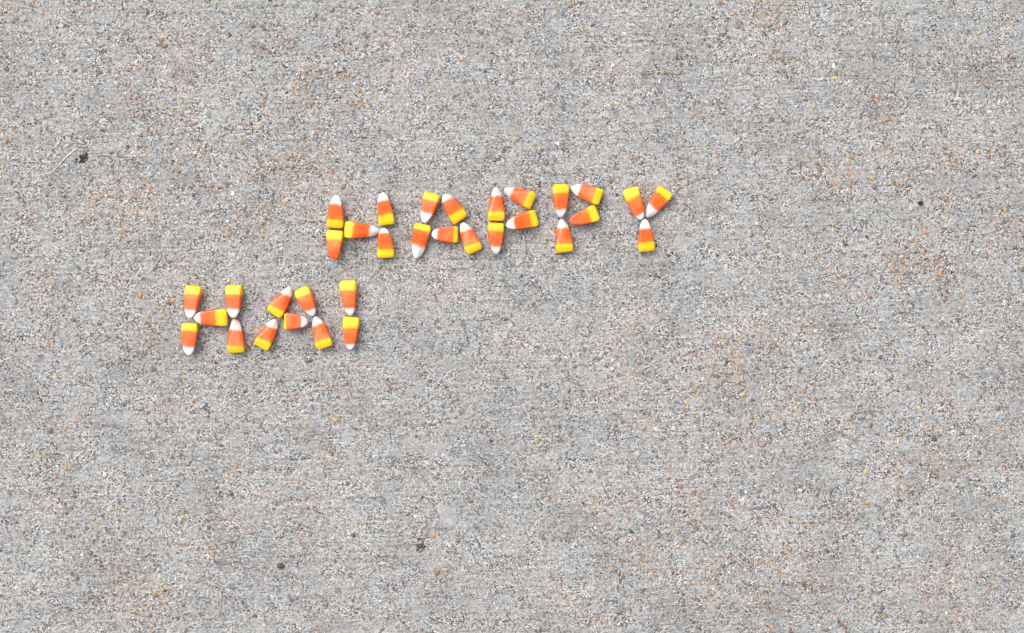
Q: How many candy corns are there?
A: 33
